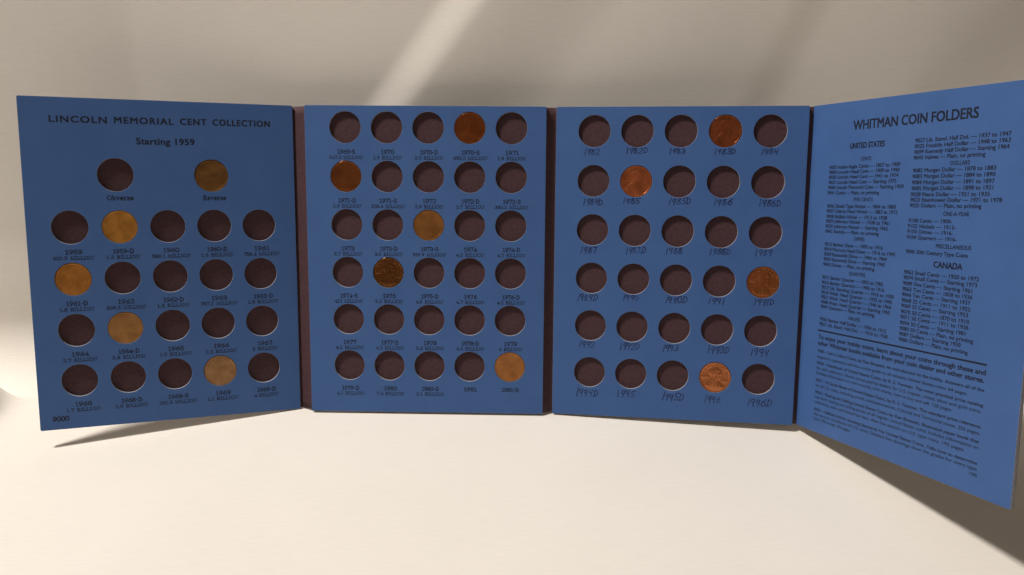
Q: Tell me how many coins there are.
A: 14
